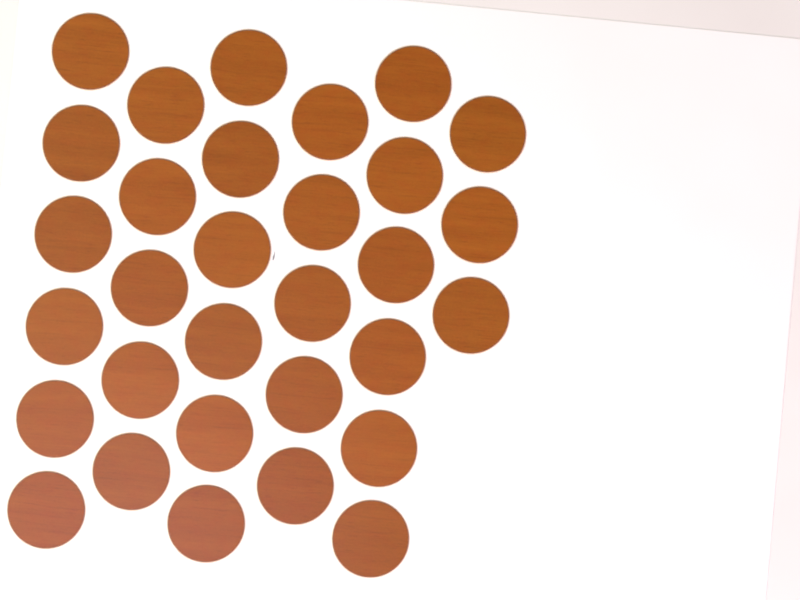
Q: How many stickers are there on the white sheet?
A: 31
